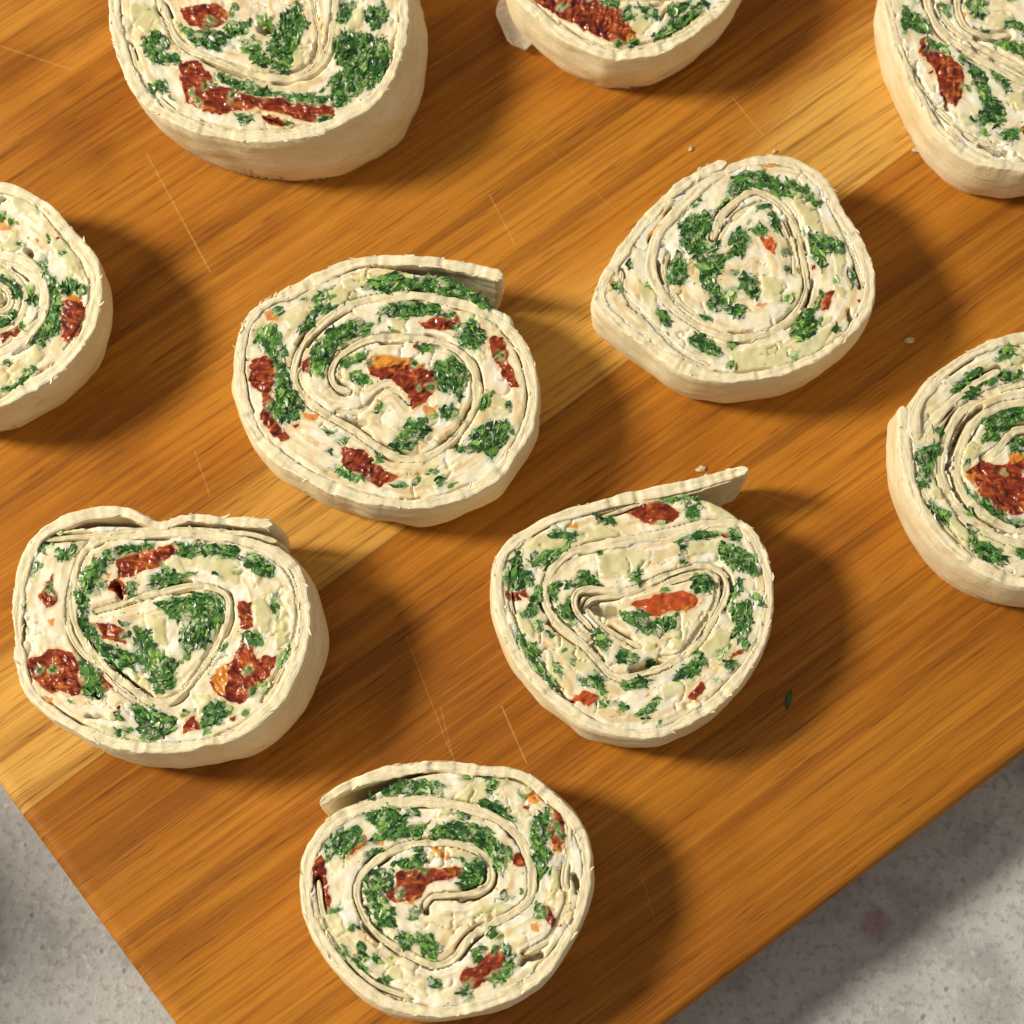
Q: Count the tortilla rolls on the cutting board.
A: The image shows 10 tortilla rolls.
